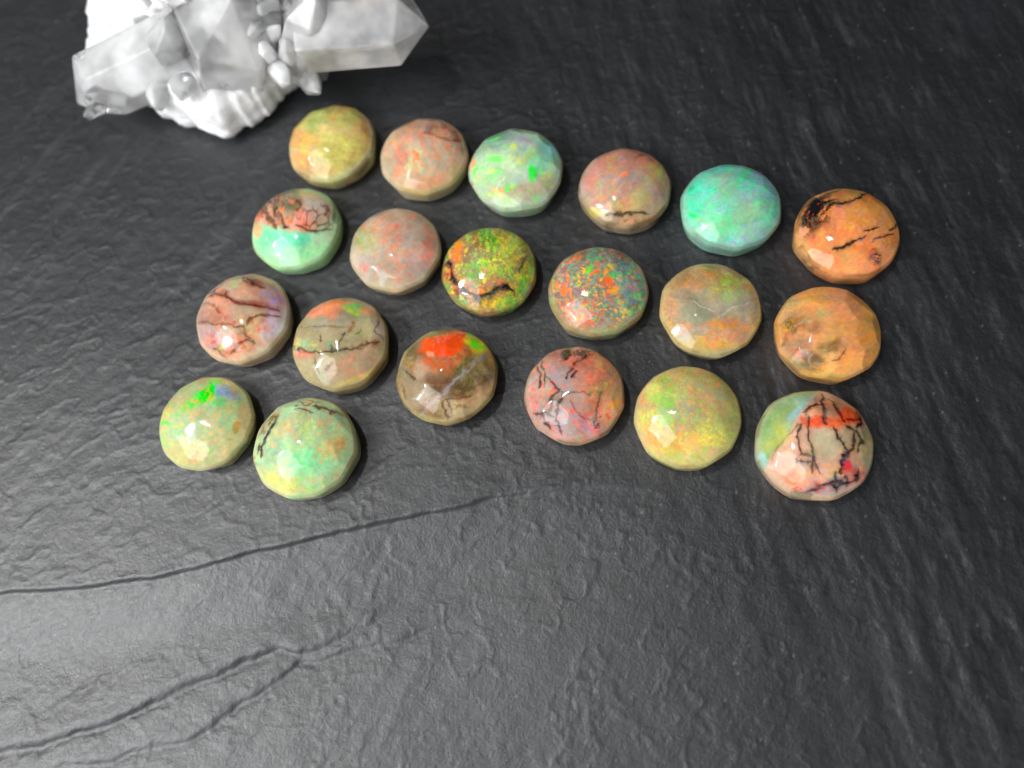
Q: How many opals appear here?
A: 20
